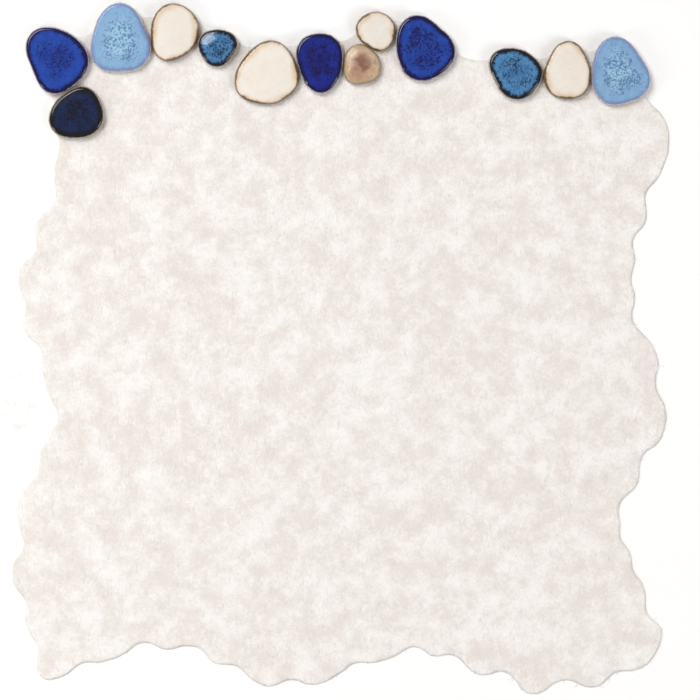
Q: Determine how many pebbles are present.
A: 13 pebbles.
